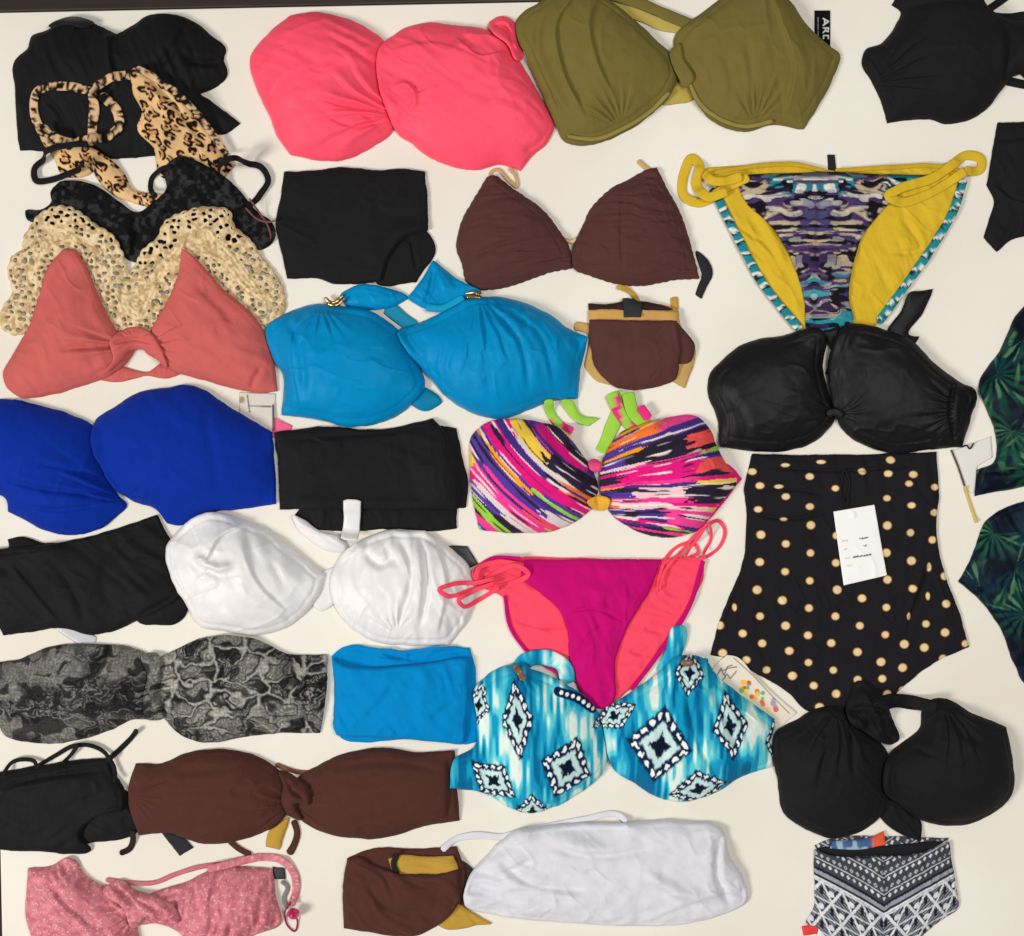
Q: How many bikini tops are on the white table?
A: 21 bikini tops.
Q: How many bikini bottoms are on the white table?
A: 13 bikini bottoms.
